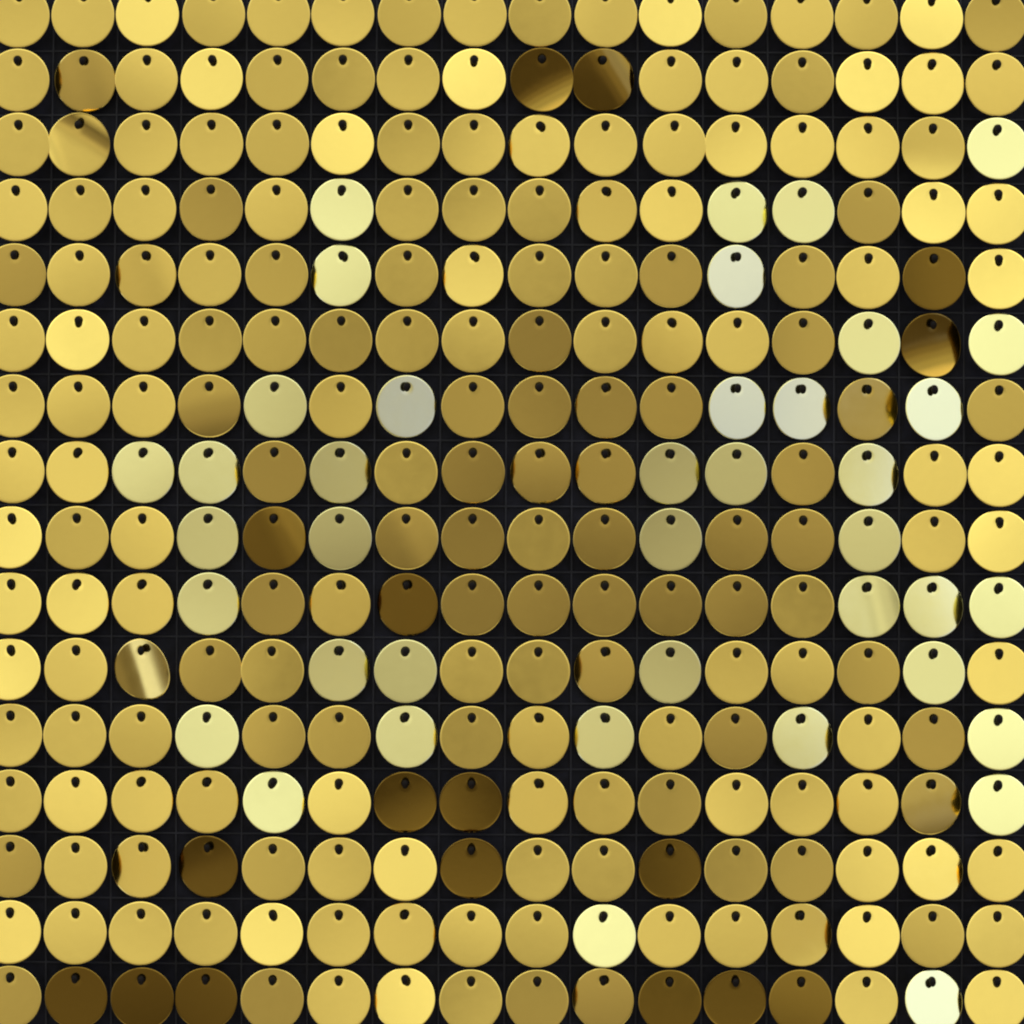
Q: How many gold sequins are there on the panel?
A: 199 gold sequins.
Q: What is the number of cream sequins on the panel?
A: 40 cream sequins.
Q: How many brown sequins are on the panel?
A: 17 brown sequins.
